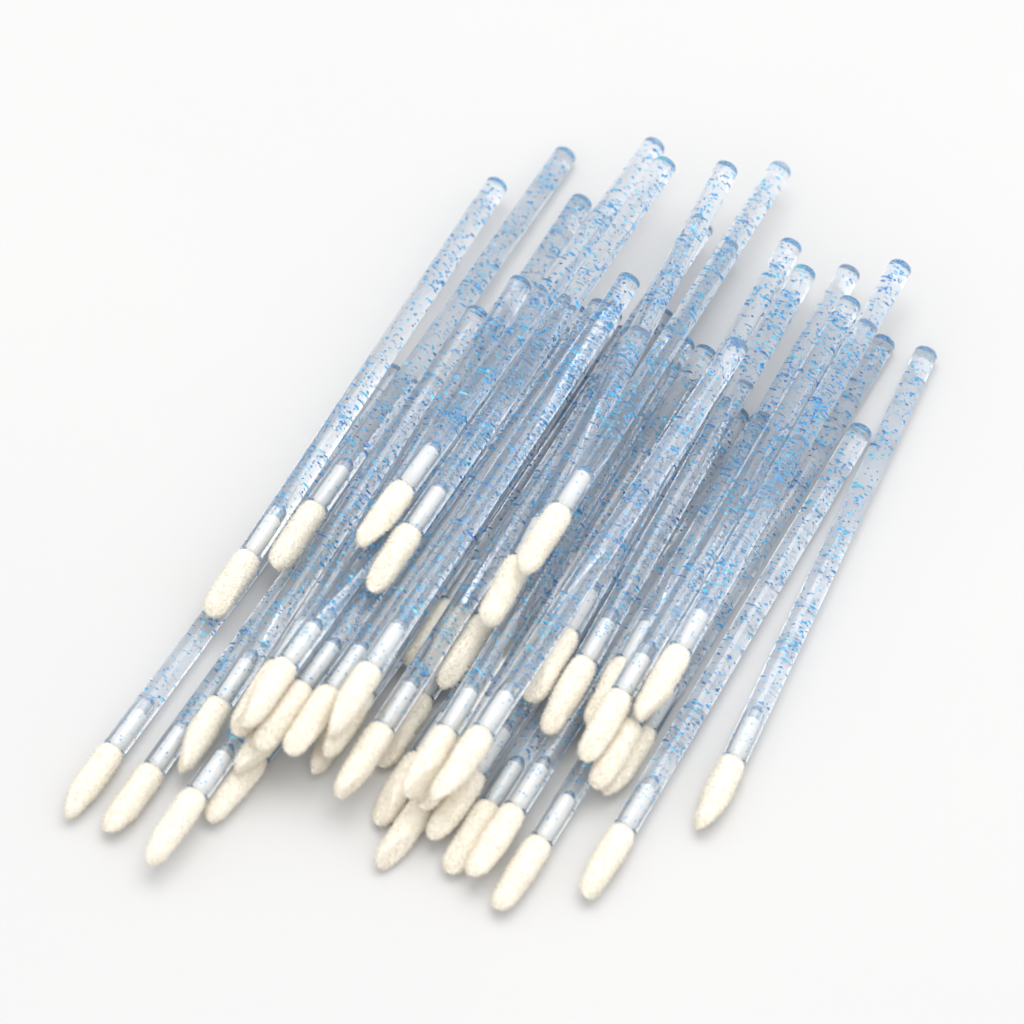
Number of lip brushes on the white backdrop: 42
